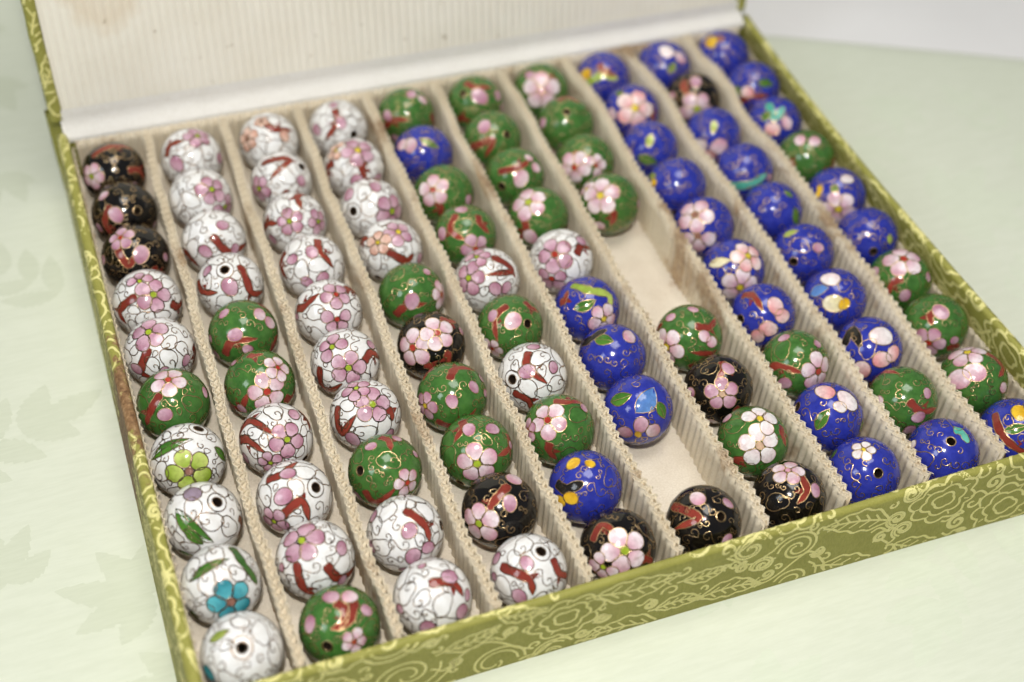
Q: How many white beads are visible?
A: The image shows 30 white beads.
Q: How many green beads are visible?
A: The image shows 29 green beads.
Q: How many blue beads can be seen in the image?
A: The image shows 28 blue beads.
